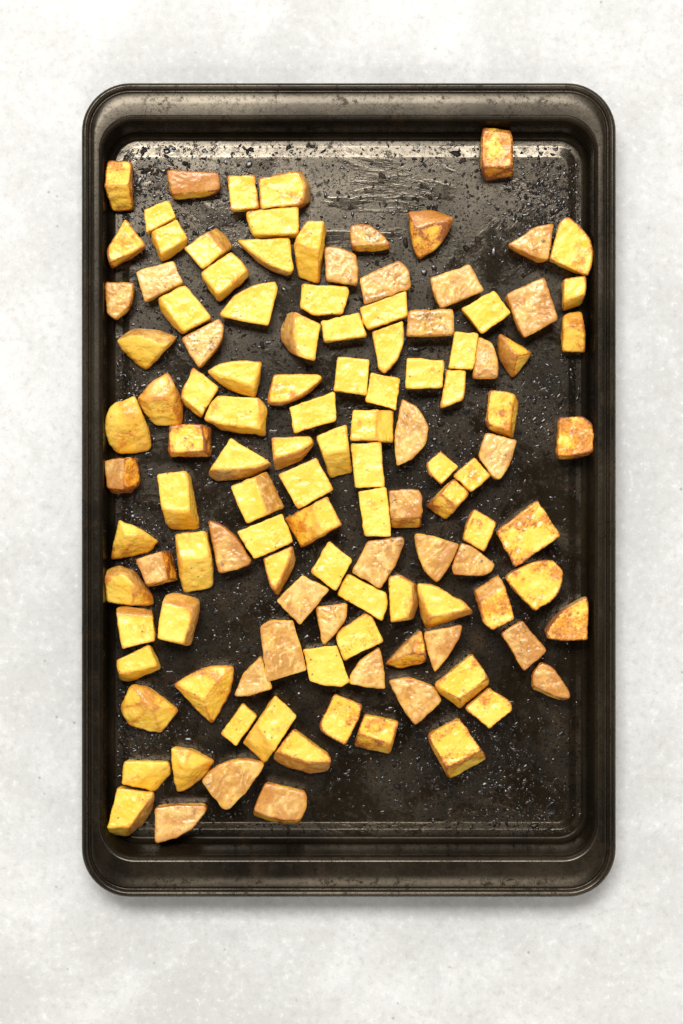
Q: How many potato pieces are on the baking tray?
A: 120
